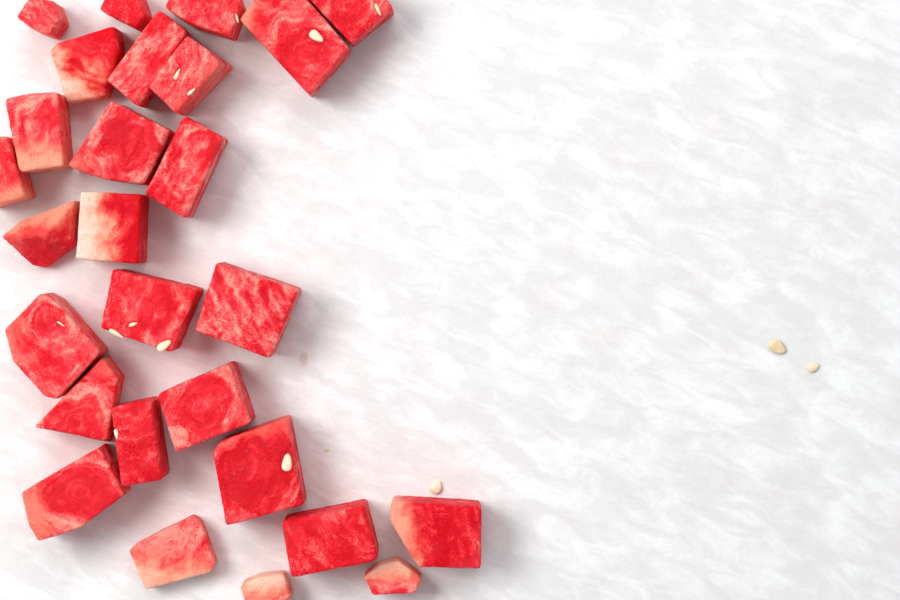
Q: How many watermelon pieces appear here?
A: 27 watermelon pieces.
